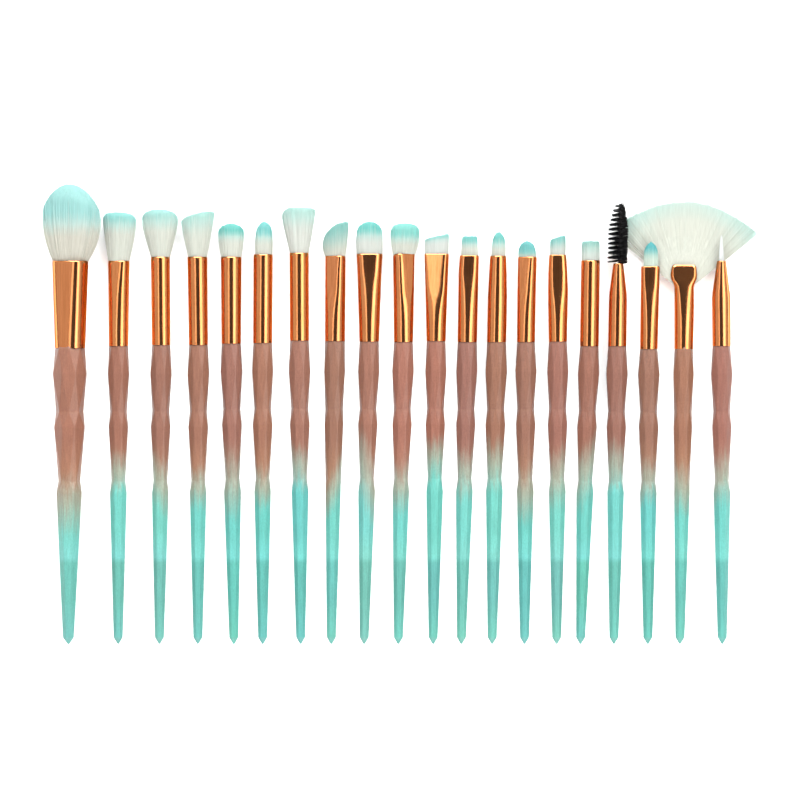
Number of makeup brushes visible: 20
